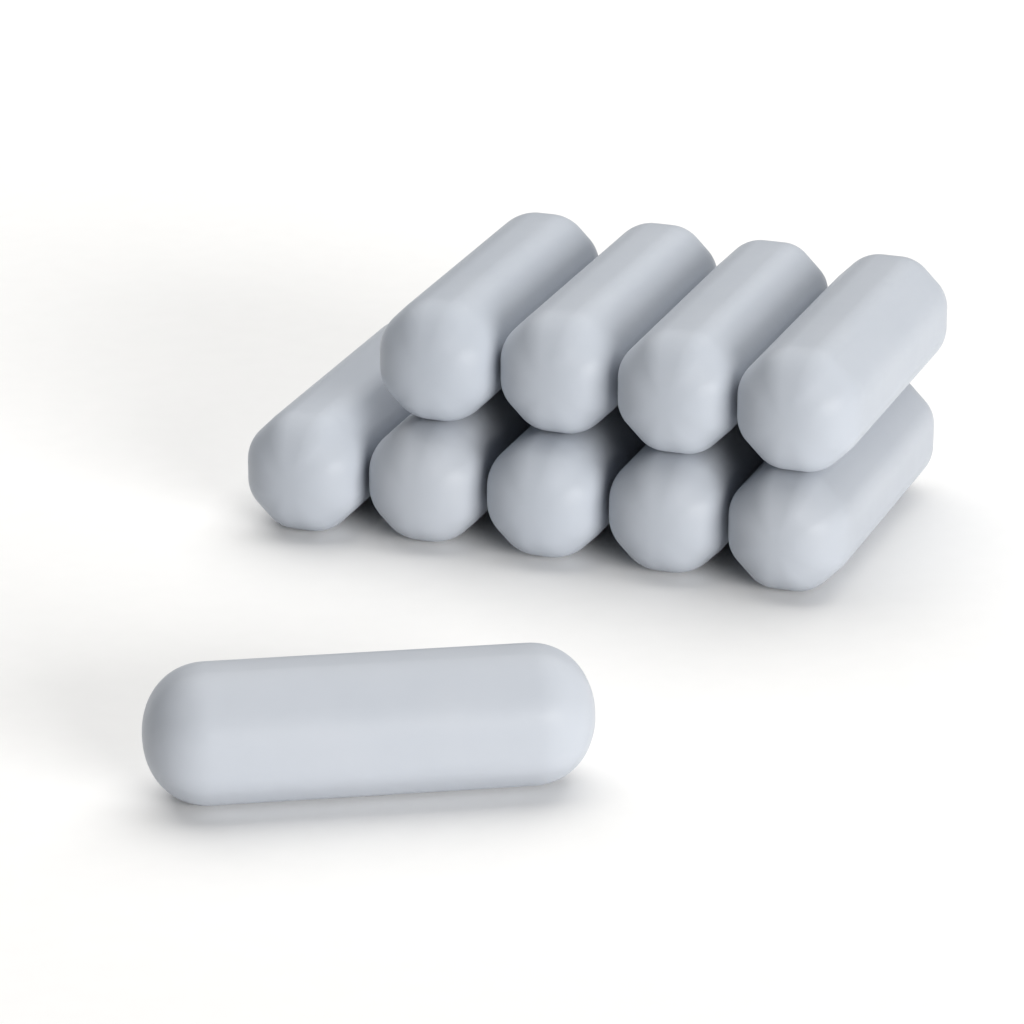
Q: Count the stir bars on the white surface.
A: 10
